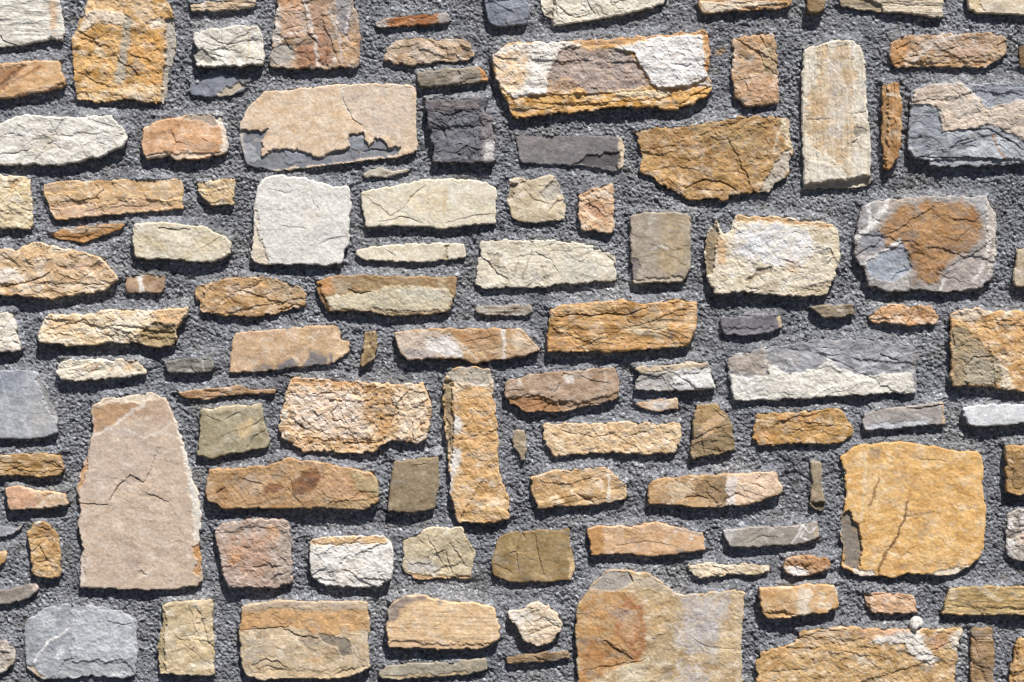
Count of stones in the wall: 115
